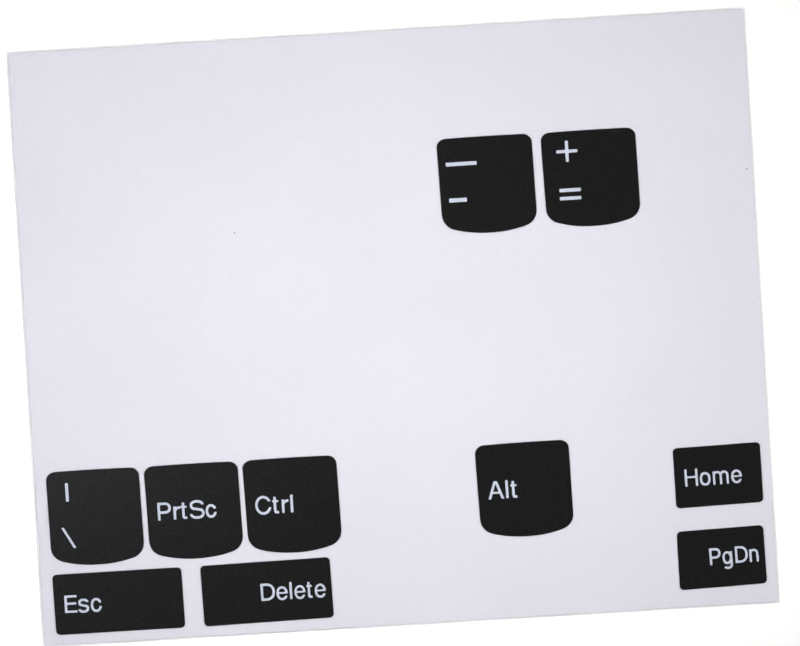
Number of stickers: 10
